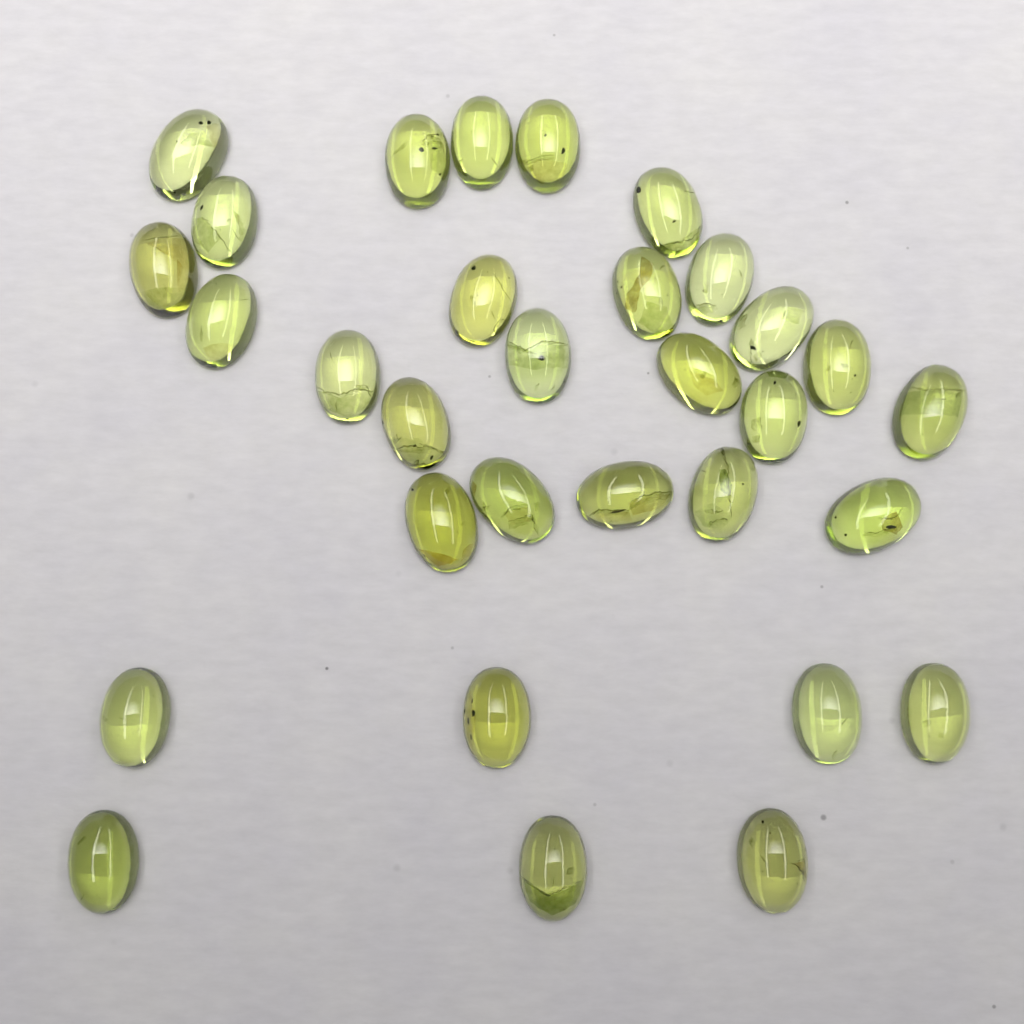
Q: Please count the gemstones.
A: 31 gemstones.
